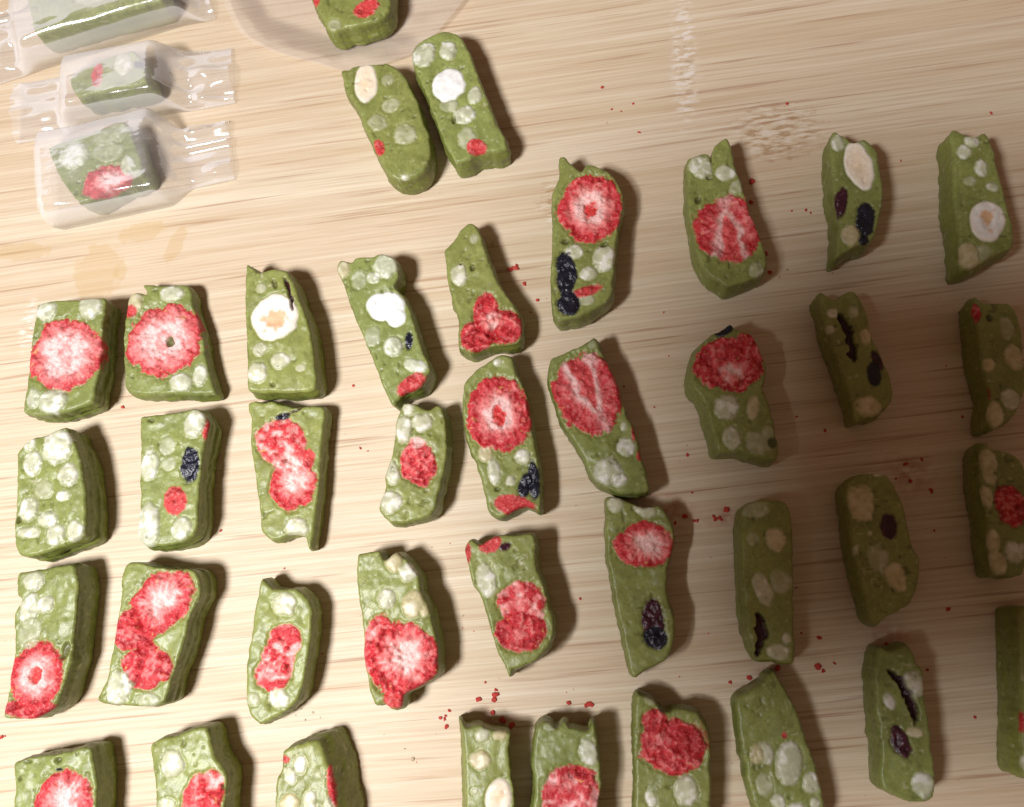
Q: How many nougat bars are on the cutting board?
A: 42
